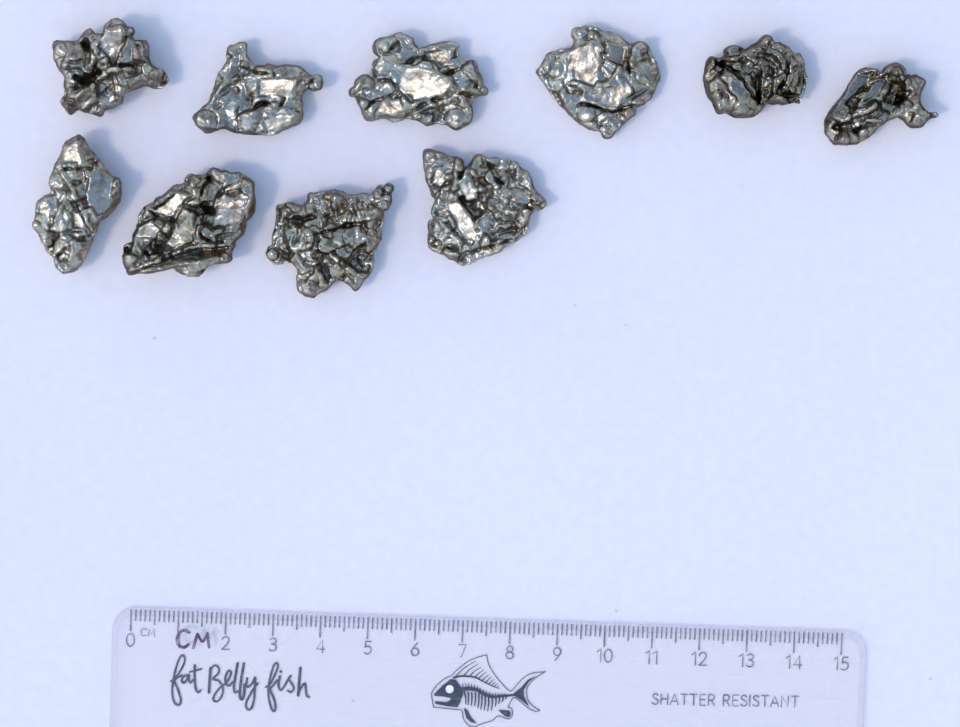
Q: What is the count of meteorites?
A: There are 10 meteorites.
